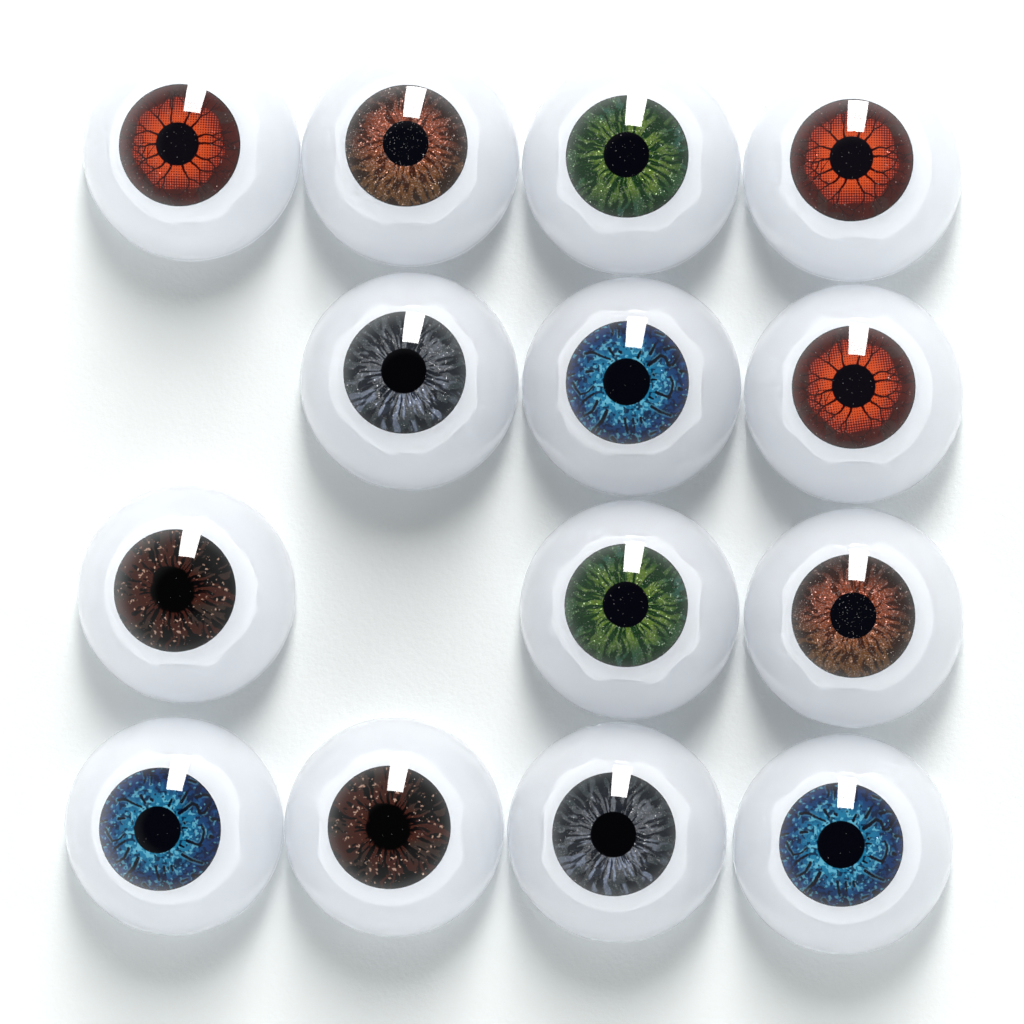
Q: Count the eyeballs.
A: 14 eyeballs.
